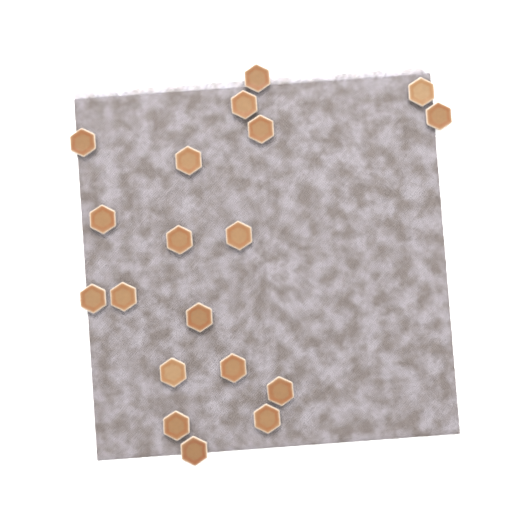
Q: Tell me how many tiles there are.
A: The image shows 19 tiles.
